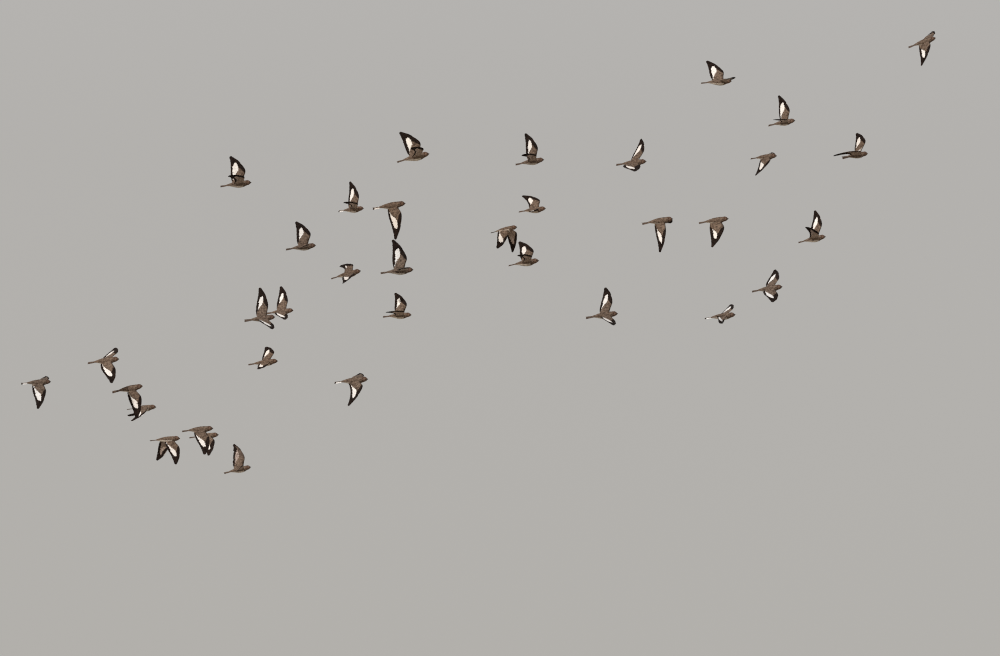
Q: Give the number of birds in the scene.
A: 36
